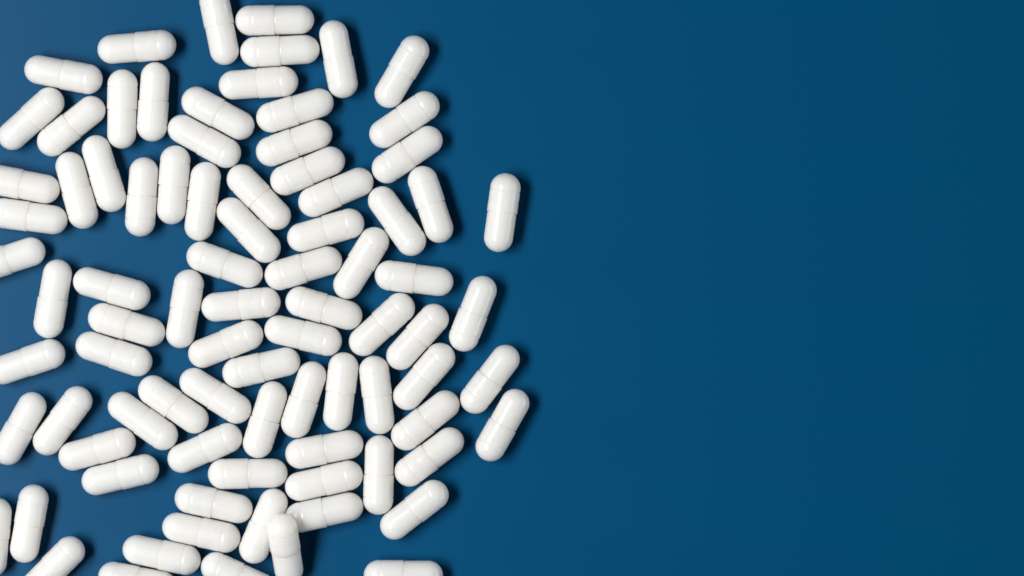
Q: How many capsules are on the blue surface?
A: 86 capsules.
